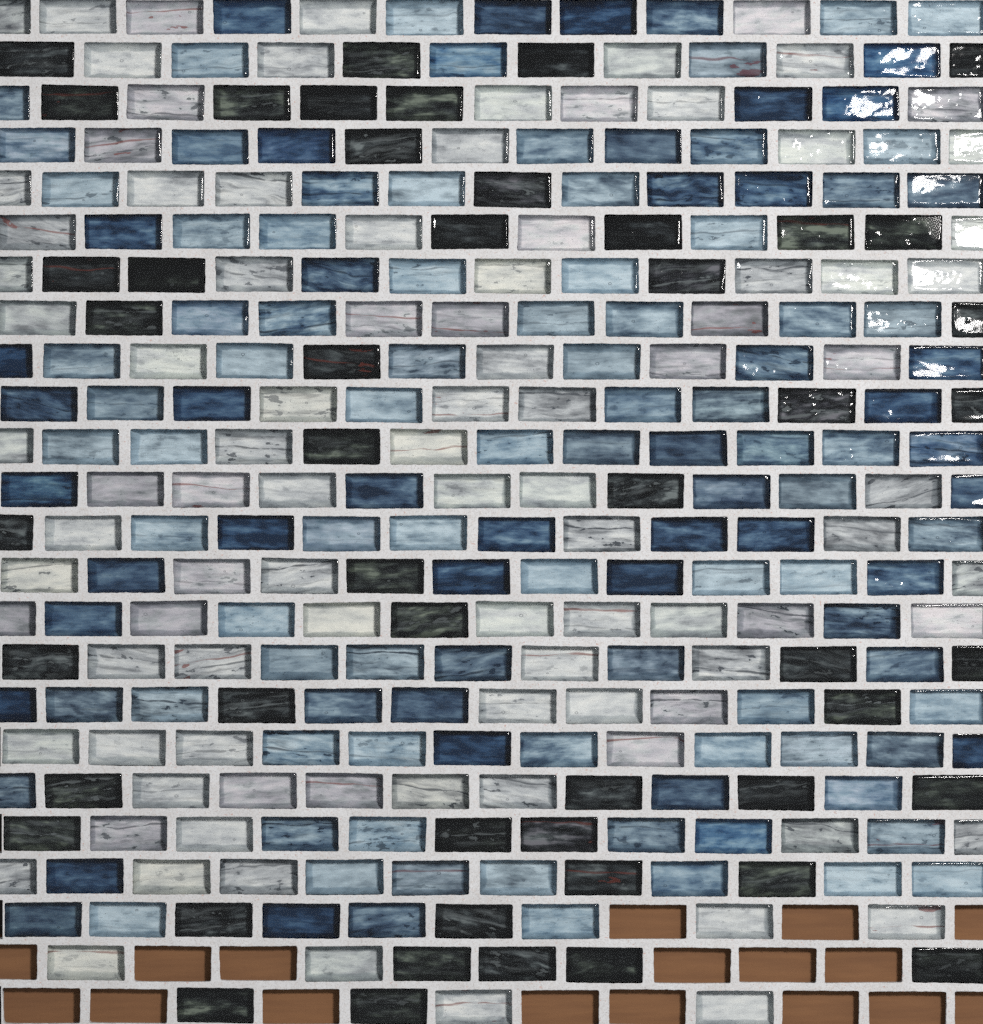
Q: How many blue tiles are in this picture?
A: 127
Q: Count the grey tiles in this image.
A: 95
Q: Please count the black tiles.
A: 49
